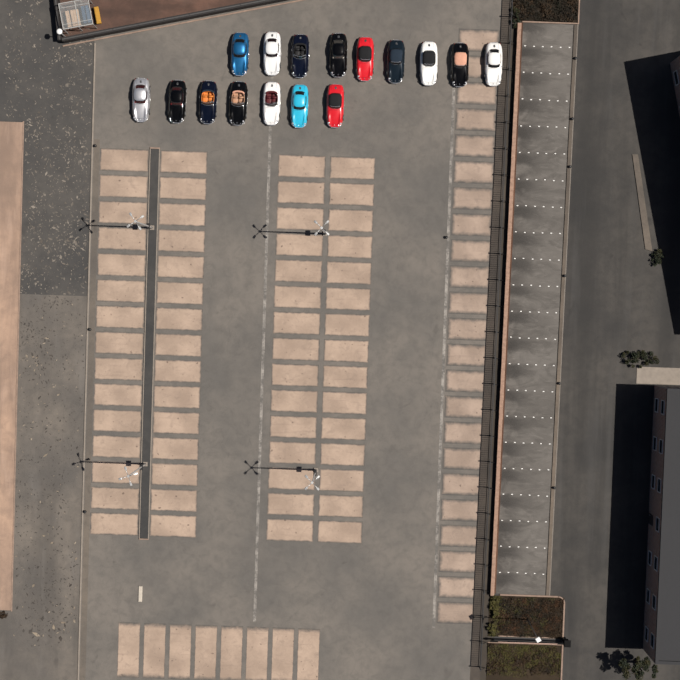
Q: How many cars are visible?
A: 16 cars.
